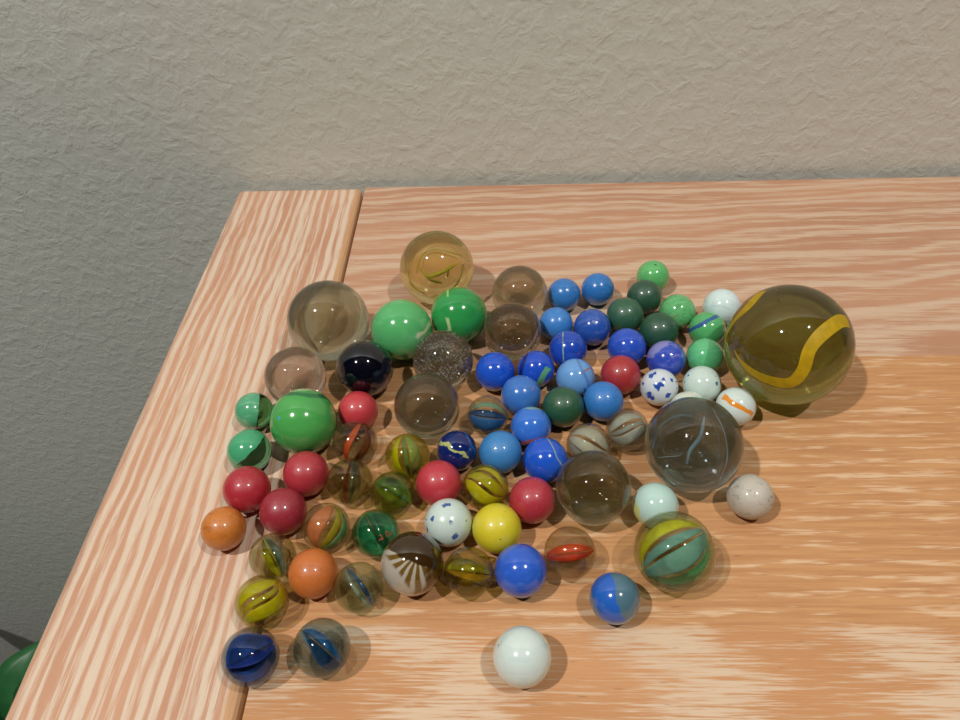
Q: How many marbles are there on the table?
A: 80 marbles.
